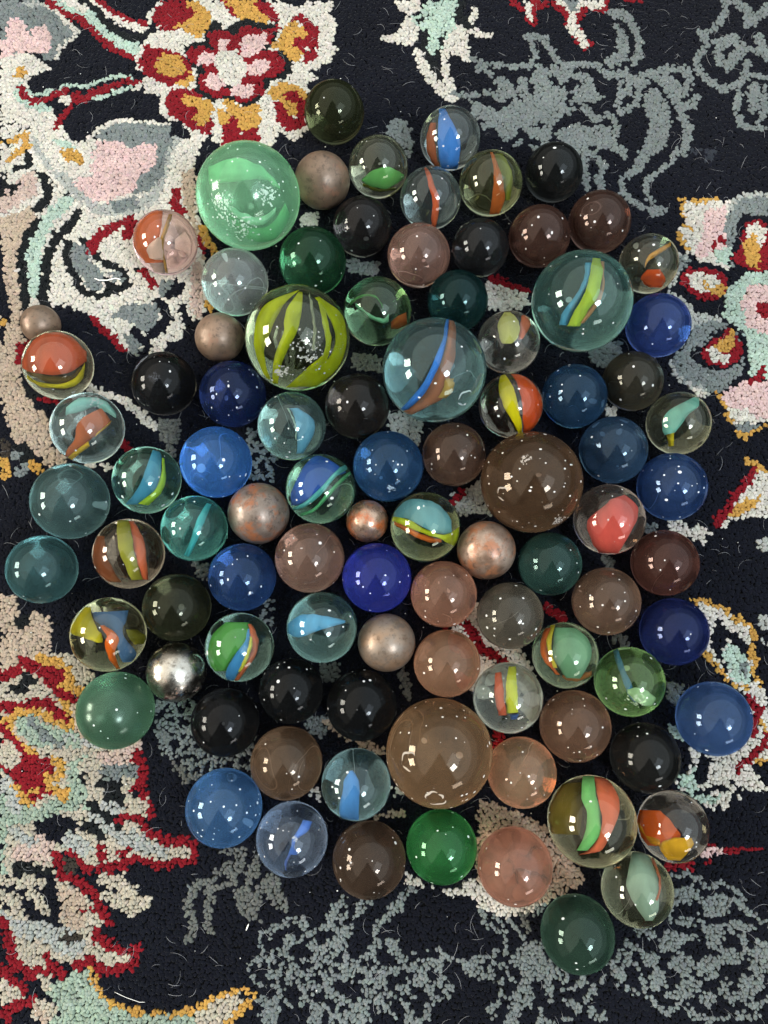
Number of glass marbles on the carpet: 84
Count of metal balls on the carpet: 8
